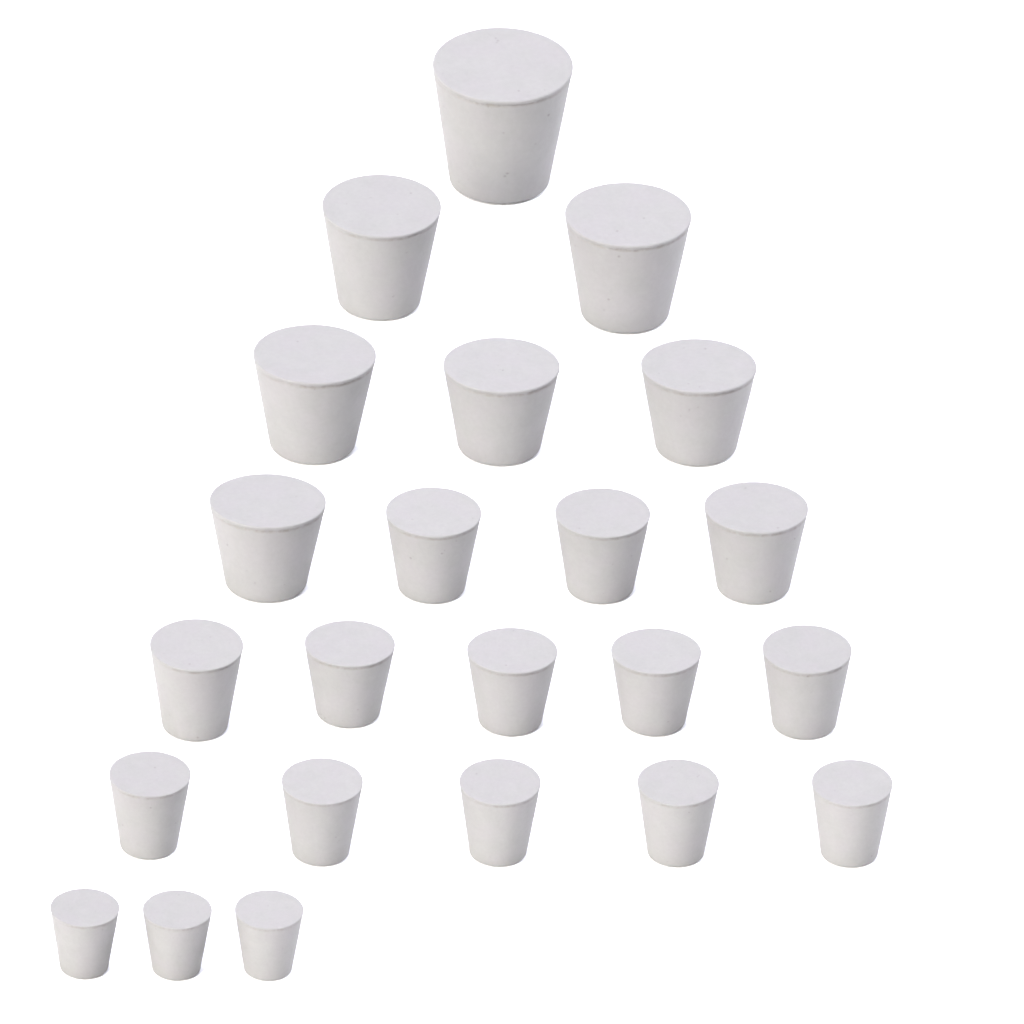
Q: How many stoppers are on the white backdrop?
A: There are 23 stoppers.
